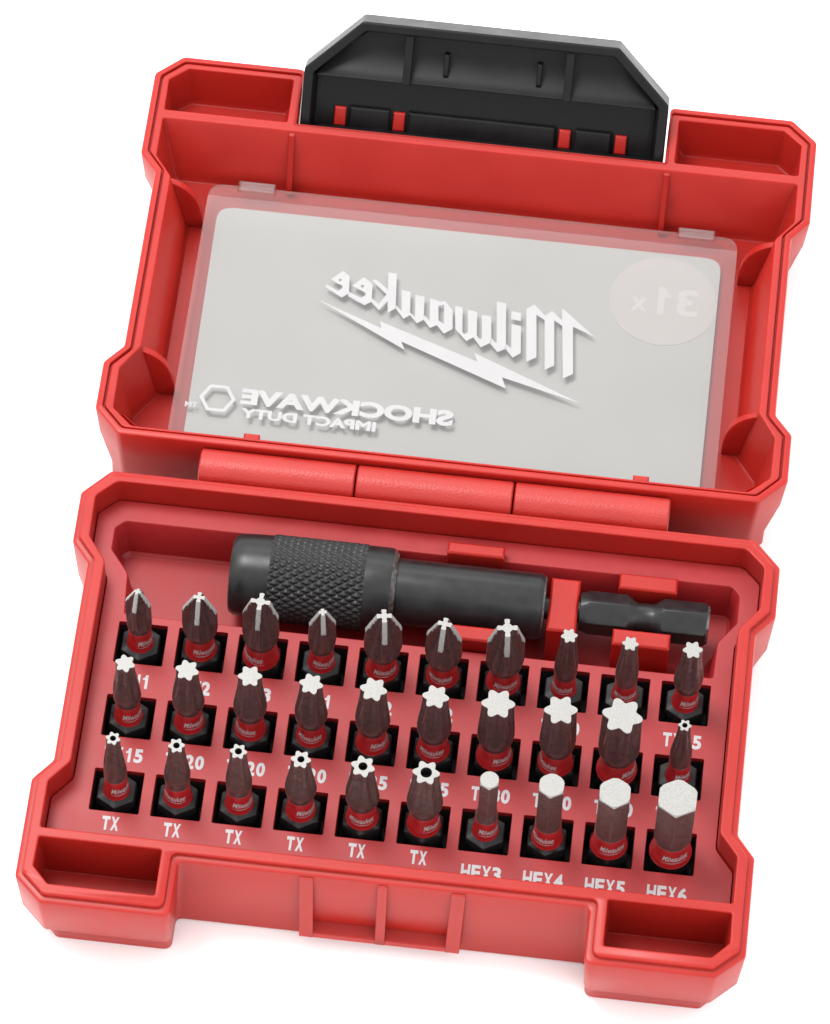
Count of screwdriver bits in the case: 30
